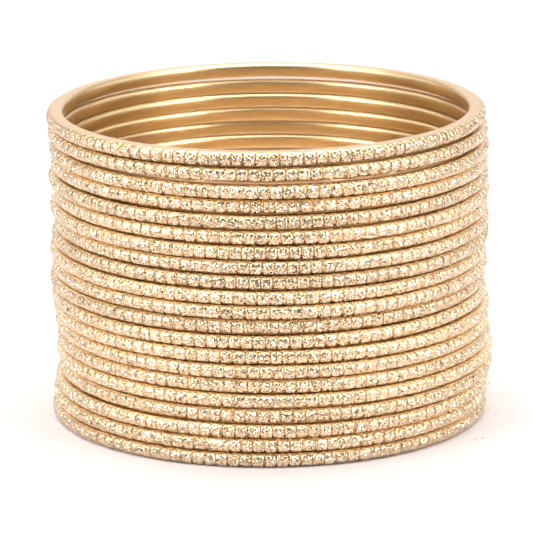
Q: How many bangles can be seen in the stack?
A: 21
